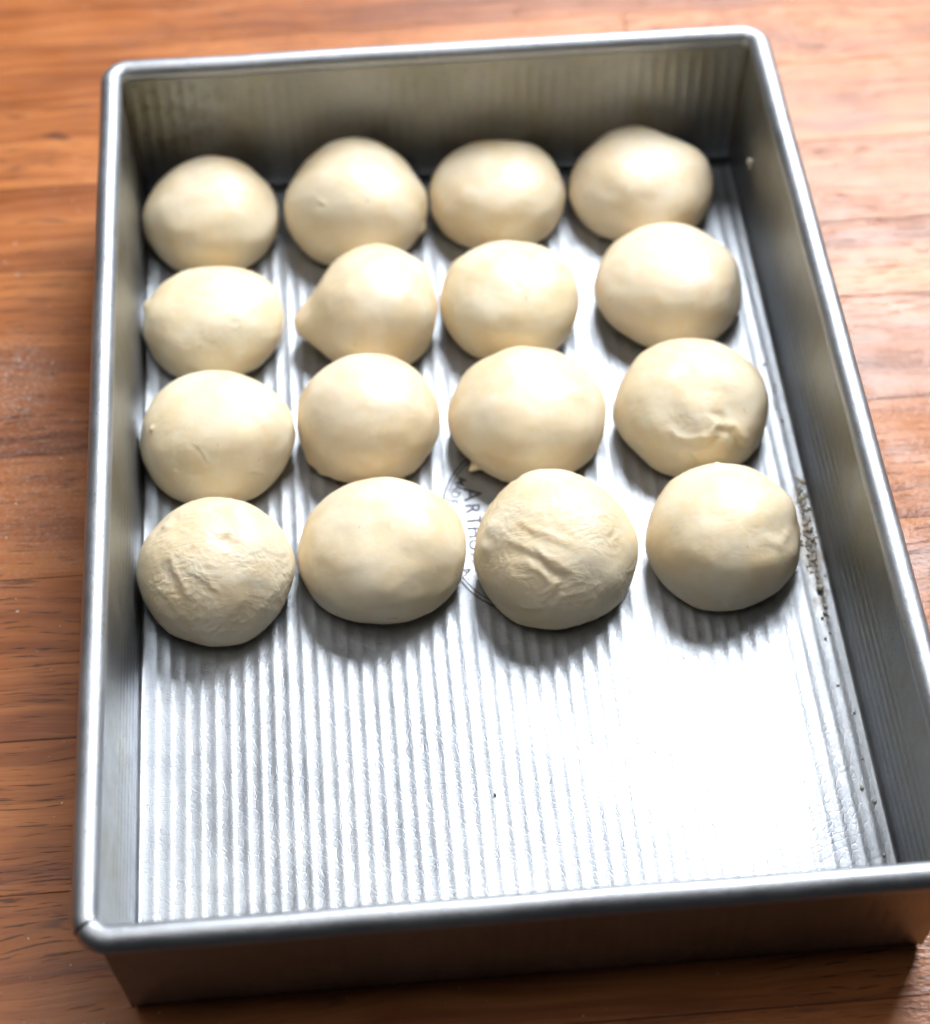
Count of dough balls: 16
